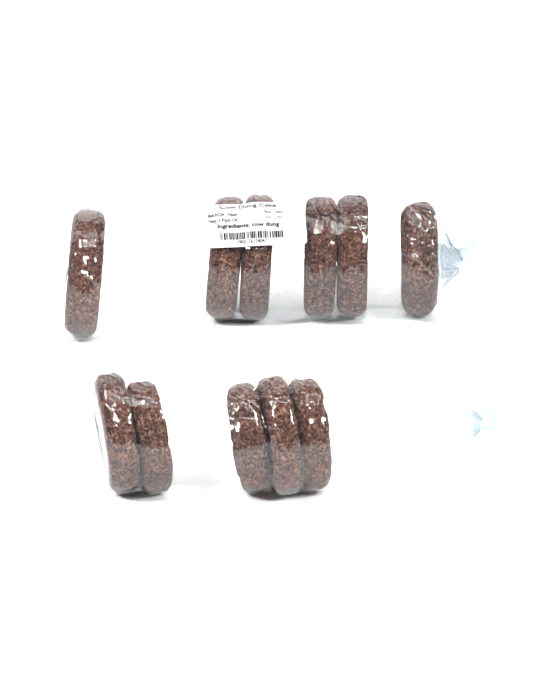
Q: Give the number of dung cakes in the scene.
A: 11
